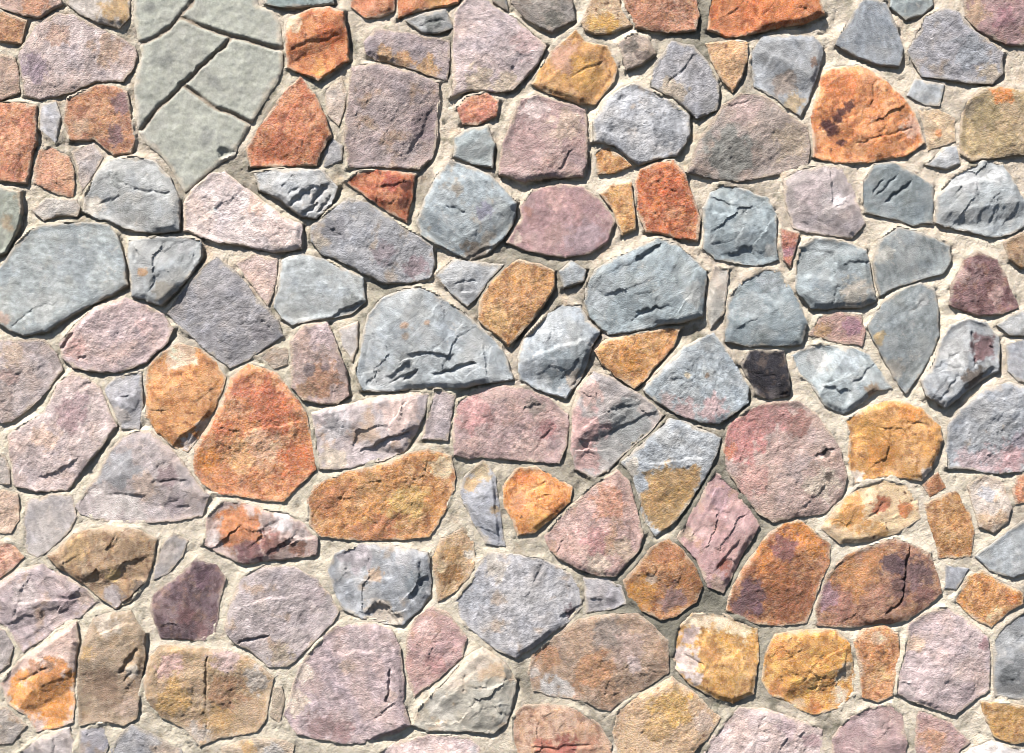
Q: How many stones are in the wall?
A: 163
